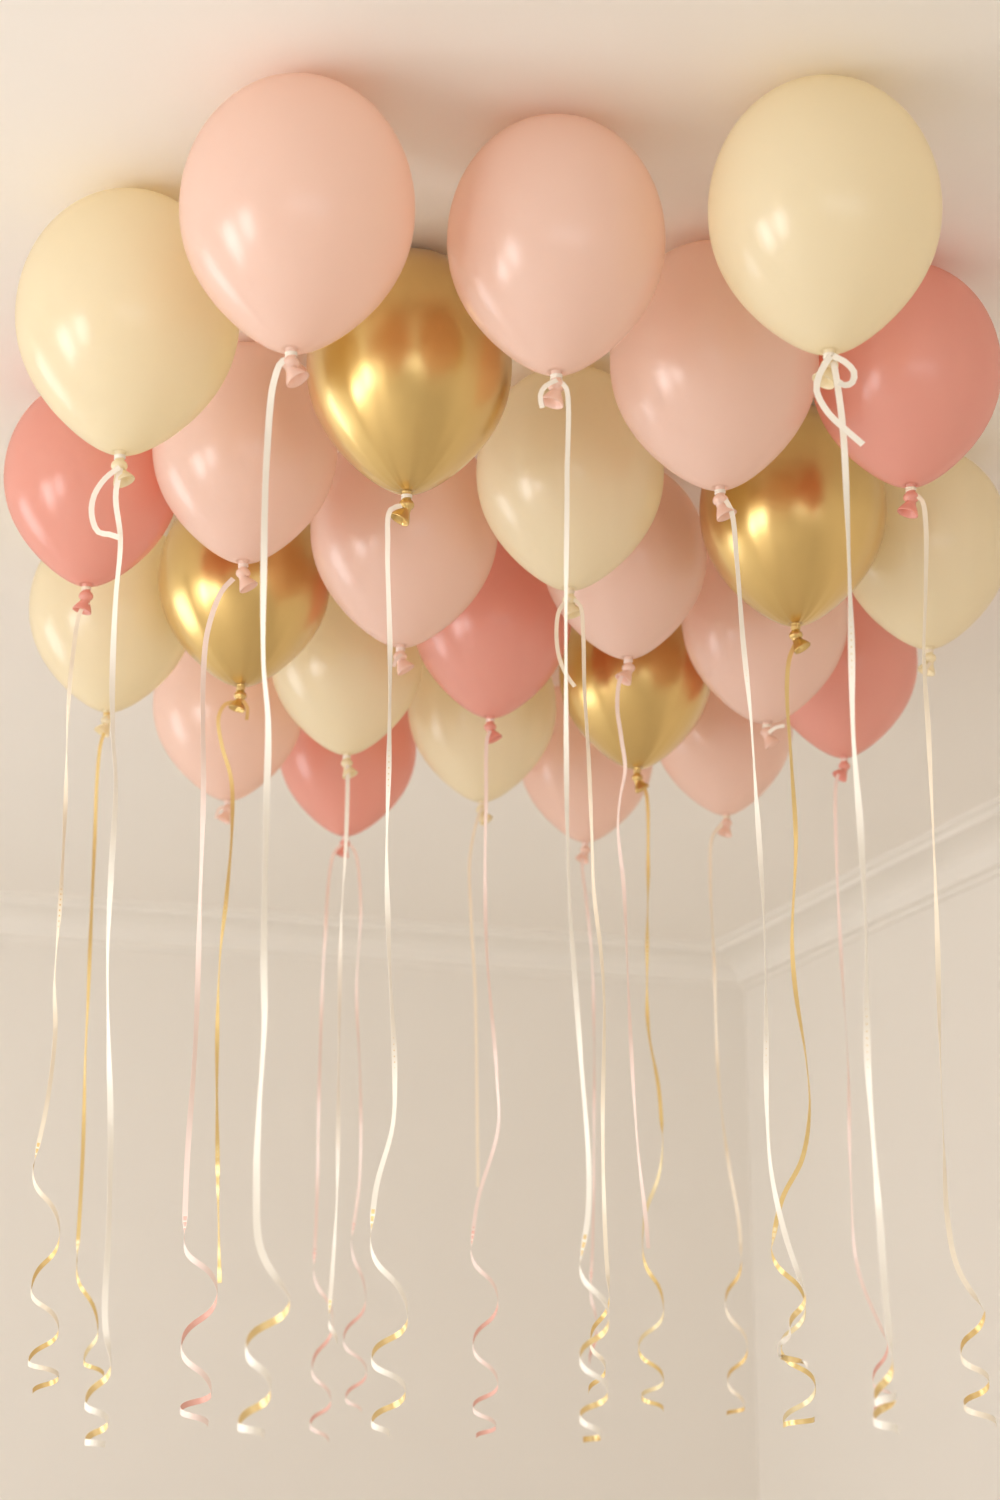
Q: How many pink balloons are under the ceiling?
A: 10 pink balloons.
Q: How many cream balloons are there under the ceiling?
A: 7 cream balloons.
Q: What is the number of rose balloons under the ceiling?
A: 5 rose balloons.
